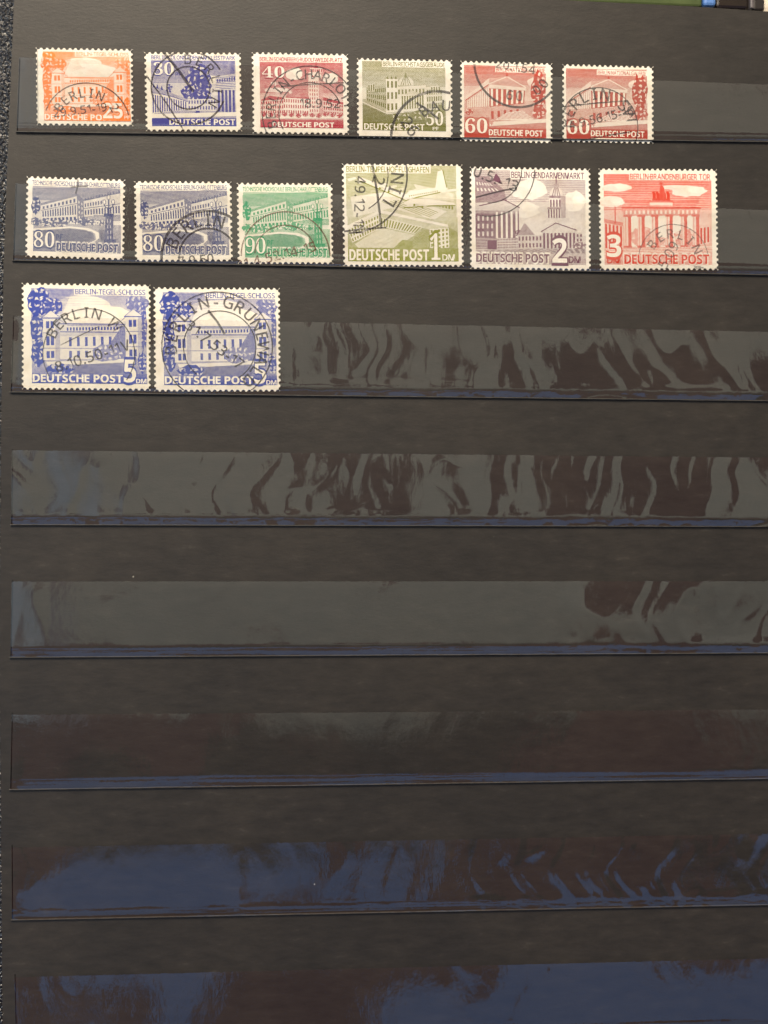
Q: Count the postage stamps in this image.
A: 14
